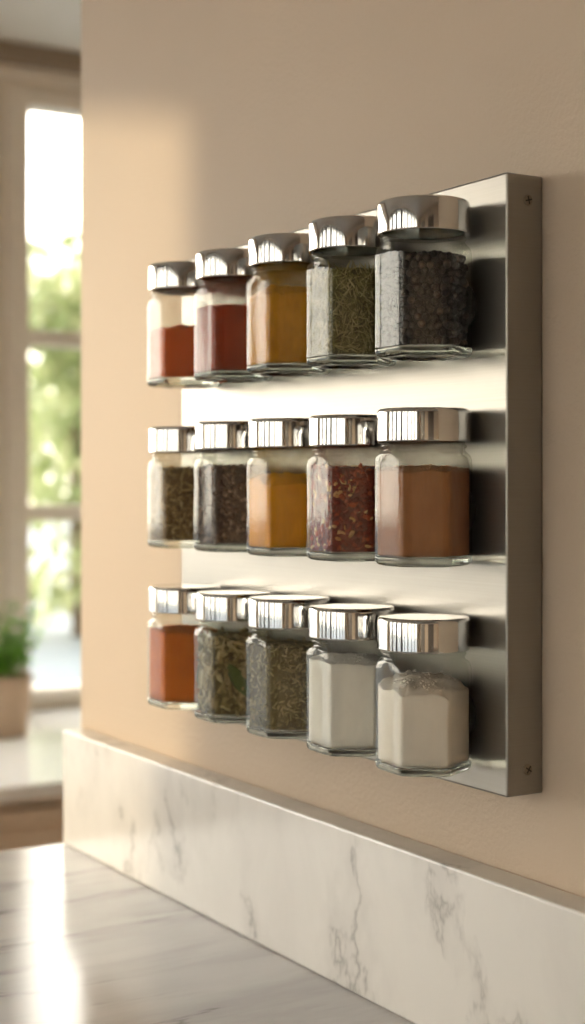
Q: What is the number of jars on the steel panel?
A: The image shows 15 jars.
